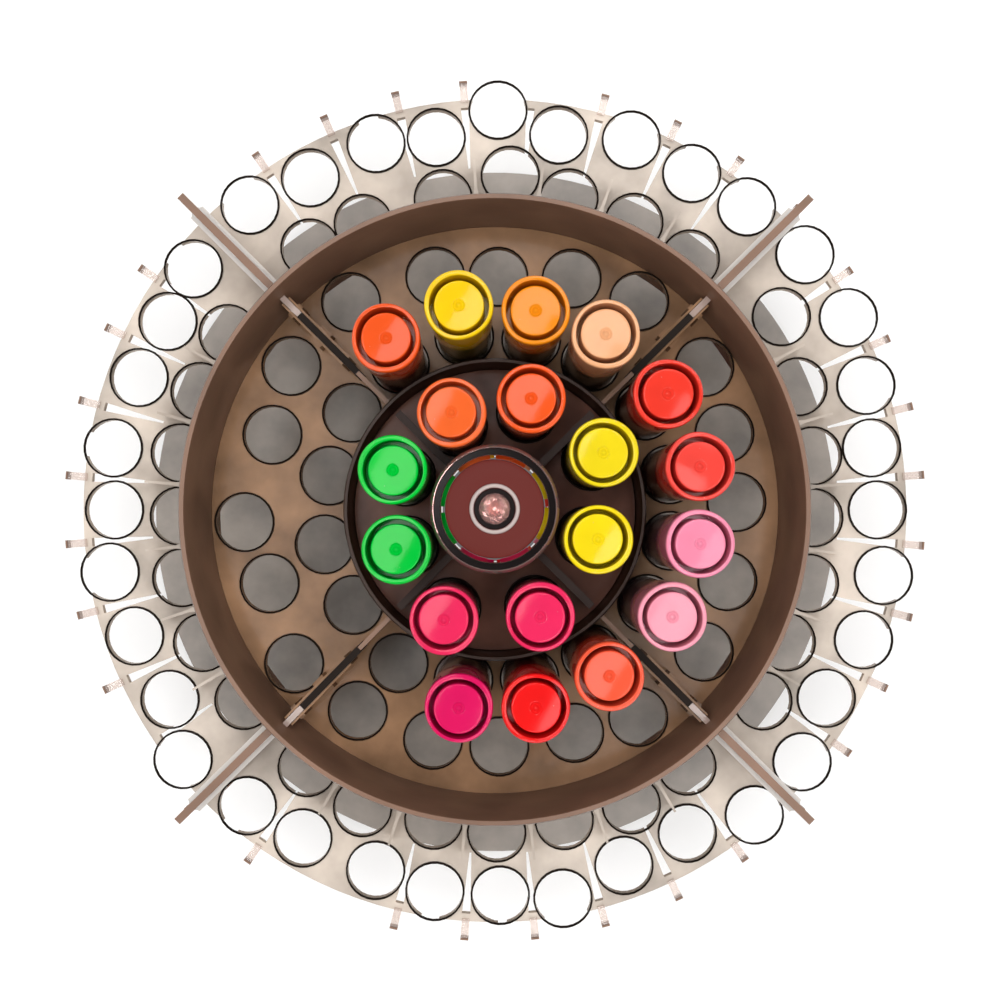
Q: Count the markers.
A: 19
